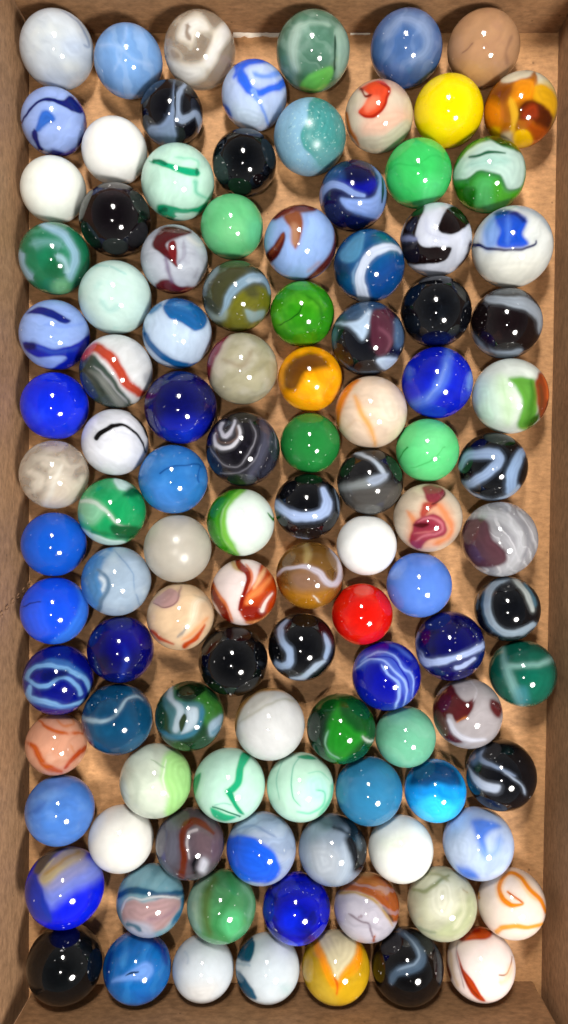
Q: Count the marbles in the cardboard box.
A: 109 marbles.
